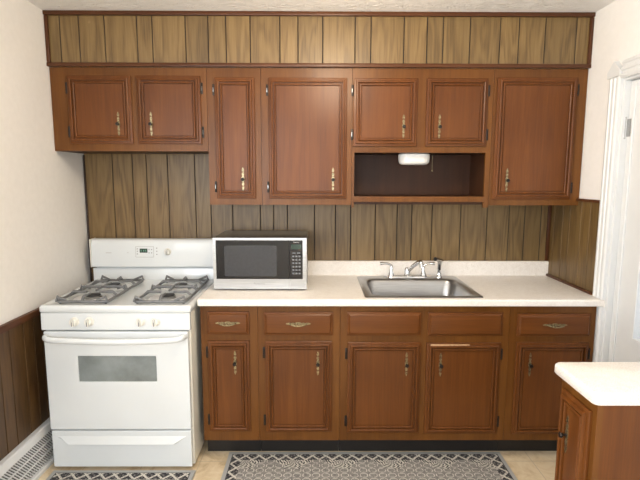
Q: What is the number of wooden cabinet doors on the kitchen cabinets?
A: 13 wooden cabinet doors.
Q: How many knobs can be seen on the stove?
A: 5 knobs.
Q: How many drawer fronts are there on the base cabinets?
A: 5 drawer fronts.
